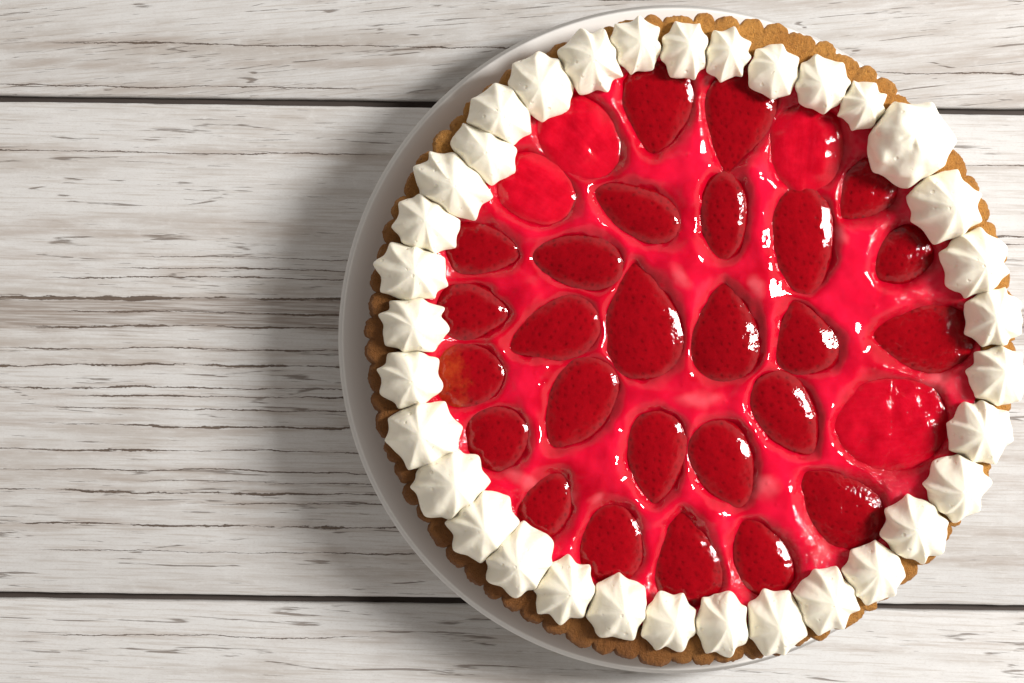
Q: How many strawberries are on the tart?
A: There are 30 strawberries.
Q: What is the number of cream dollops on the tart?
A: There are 34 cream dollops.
